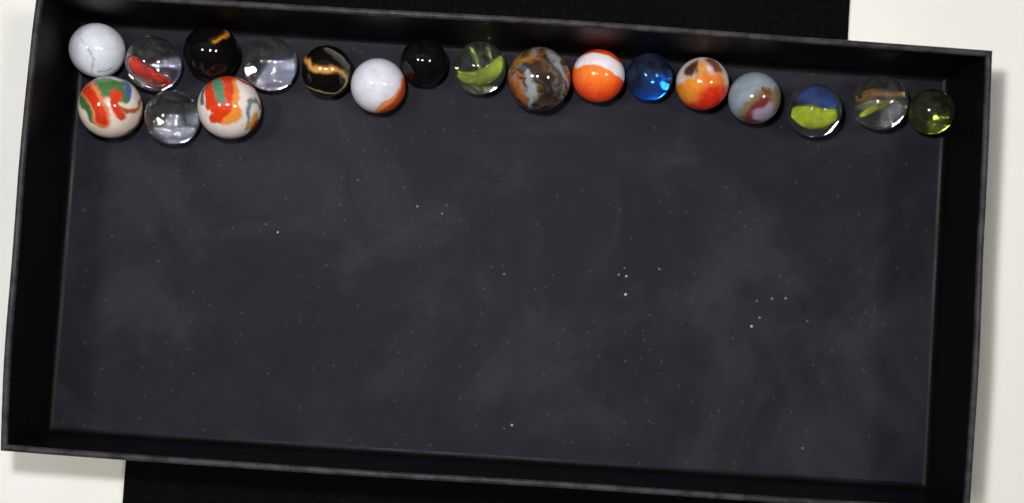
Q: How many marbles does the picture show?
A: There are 19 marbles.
